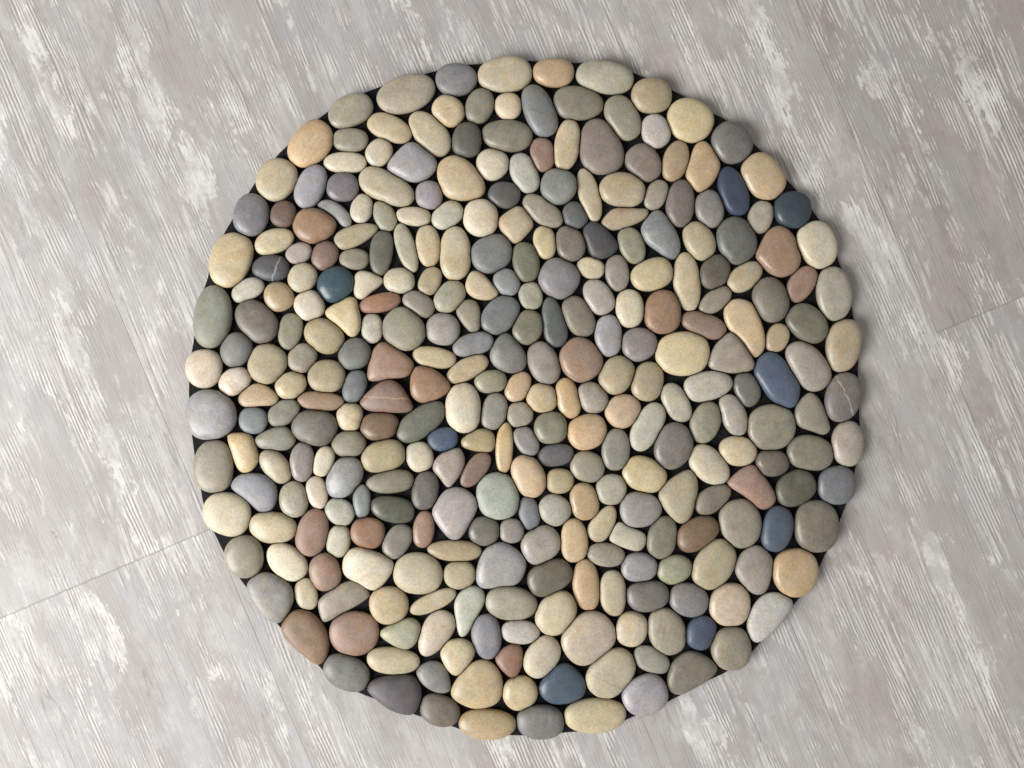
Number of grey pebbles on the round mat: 164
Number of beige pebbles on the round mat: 113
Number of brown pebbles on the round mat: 25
